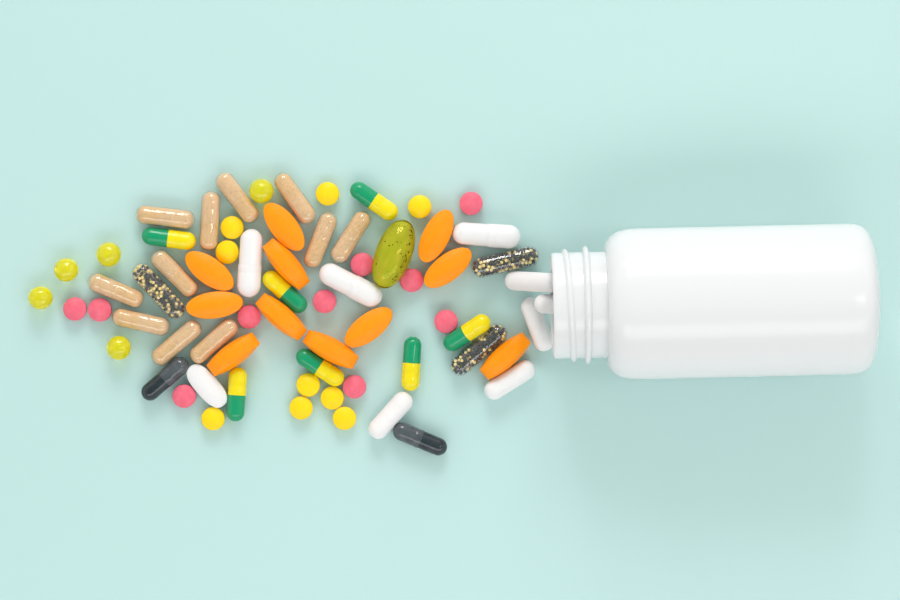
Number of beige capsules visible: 11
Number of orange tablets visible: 11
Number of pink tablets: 10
